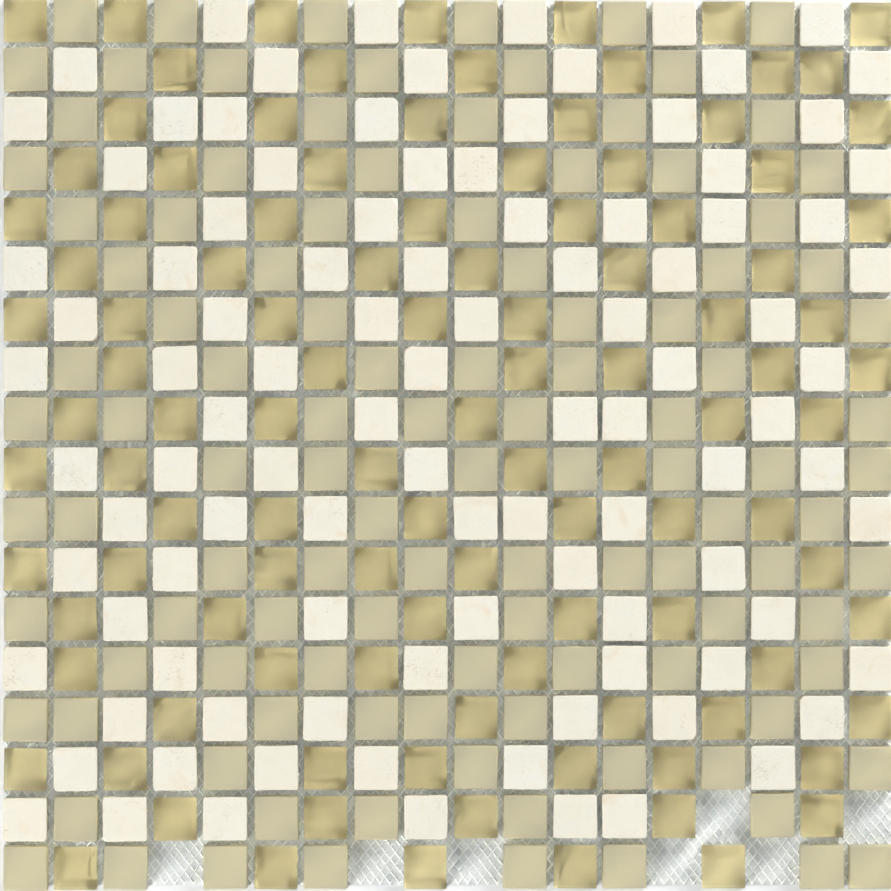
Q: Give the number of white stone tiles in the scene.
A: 100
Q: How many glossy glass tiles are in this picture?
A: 107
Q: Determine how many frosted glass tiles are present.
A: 110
